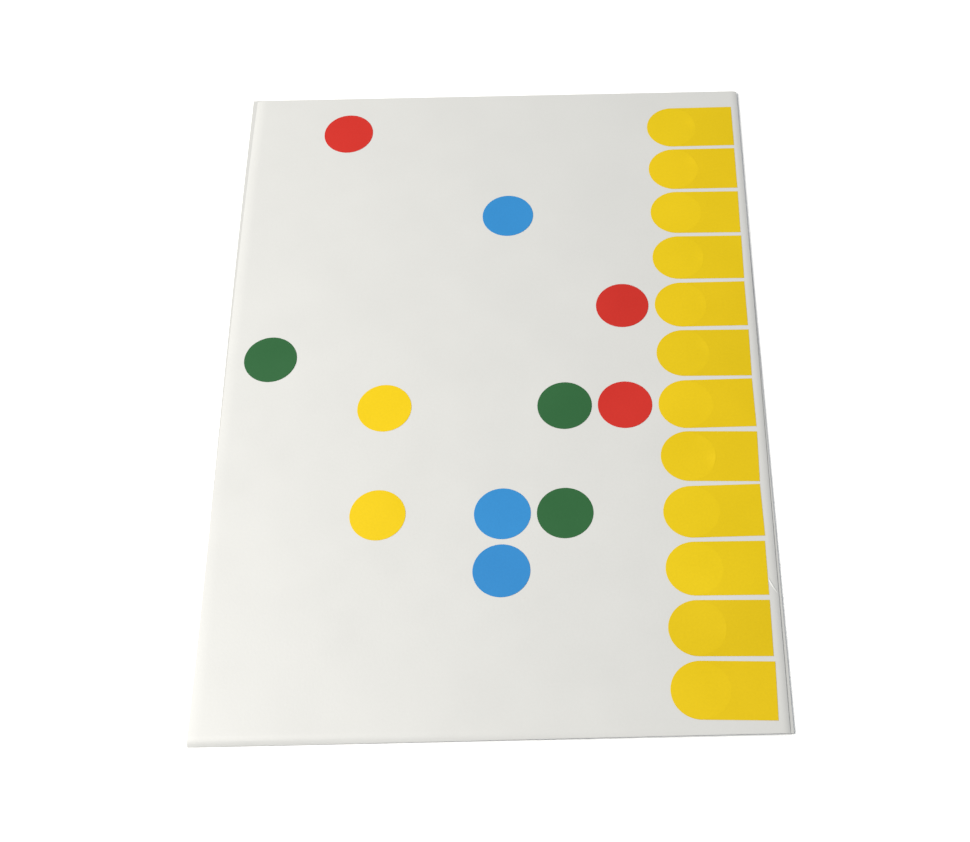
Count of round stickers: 11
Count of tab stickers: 12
